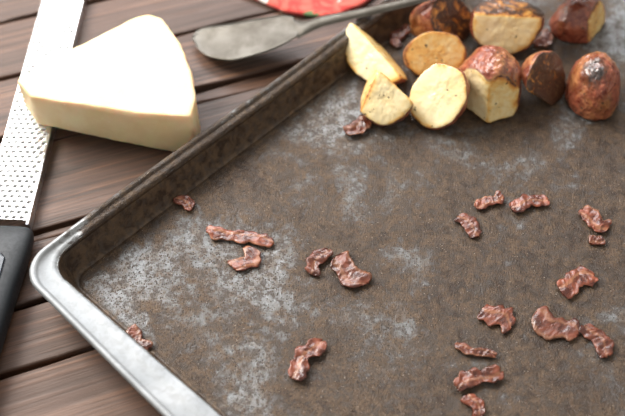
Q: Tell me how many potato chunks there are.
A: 10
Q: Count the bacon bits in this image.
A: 22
